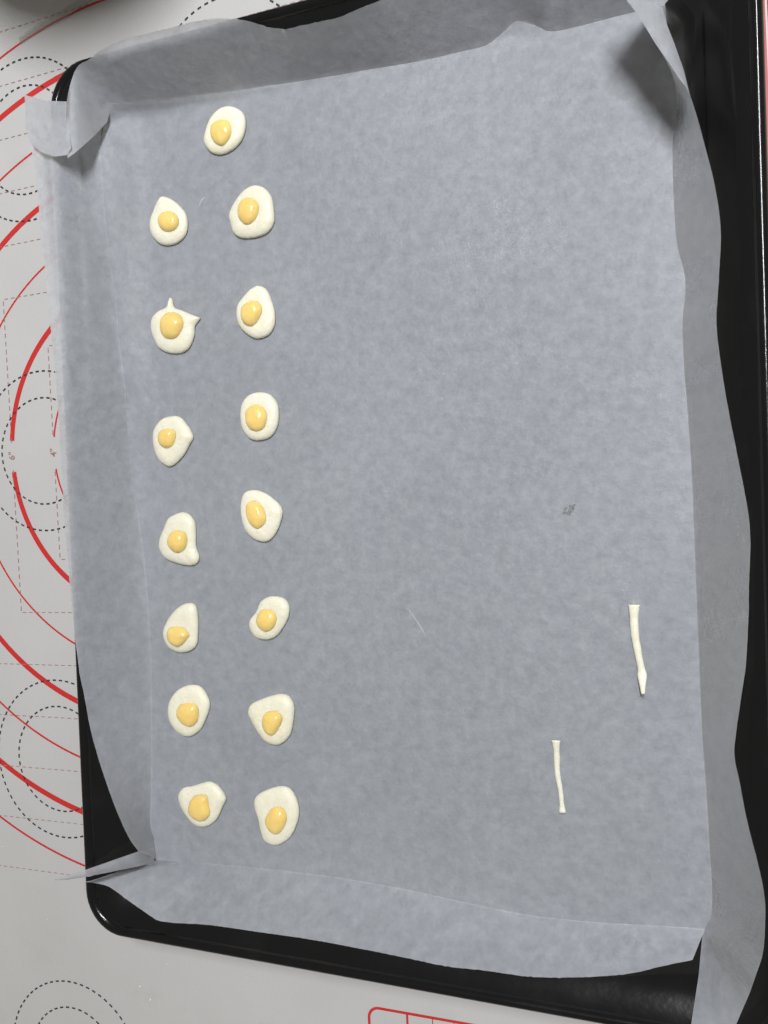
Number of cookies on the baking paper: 15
